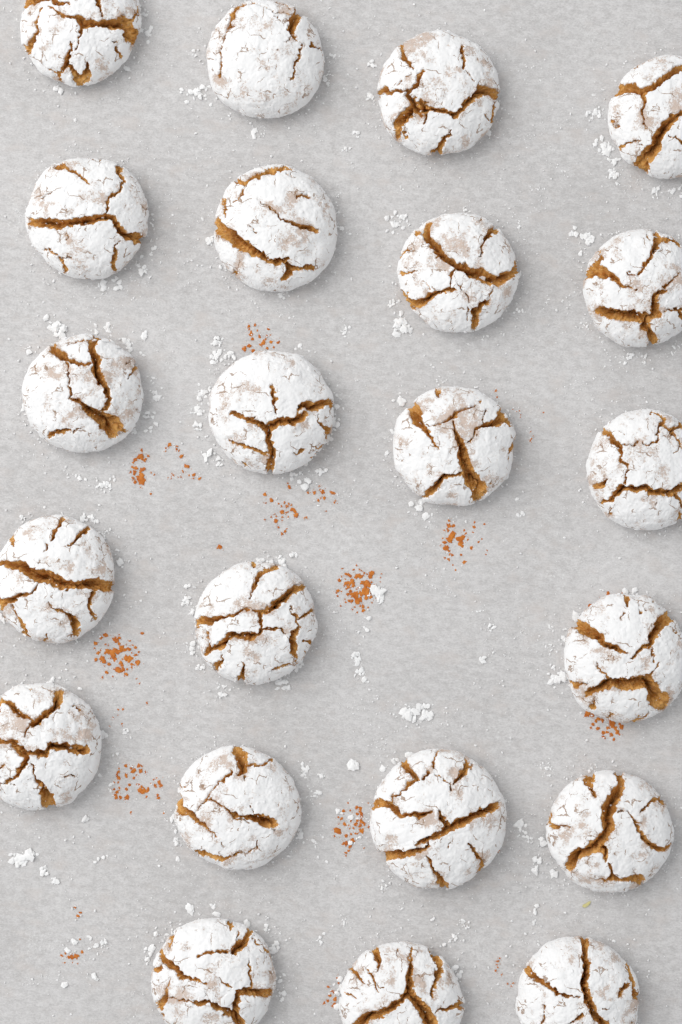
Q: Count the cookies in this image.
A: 22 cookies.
